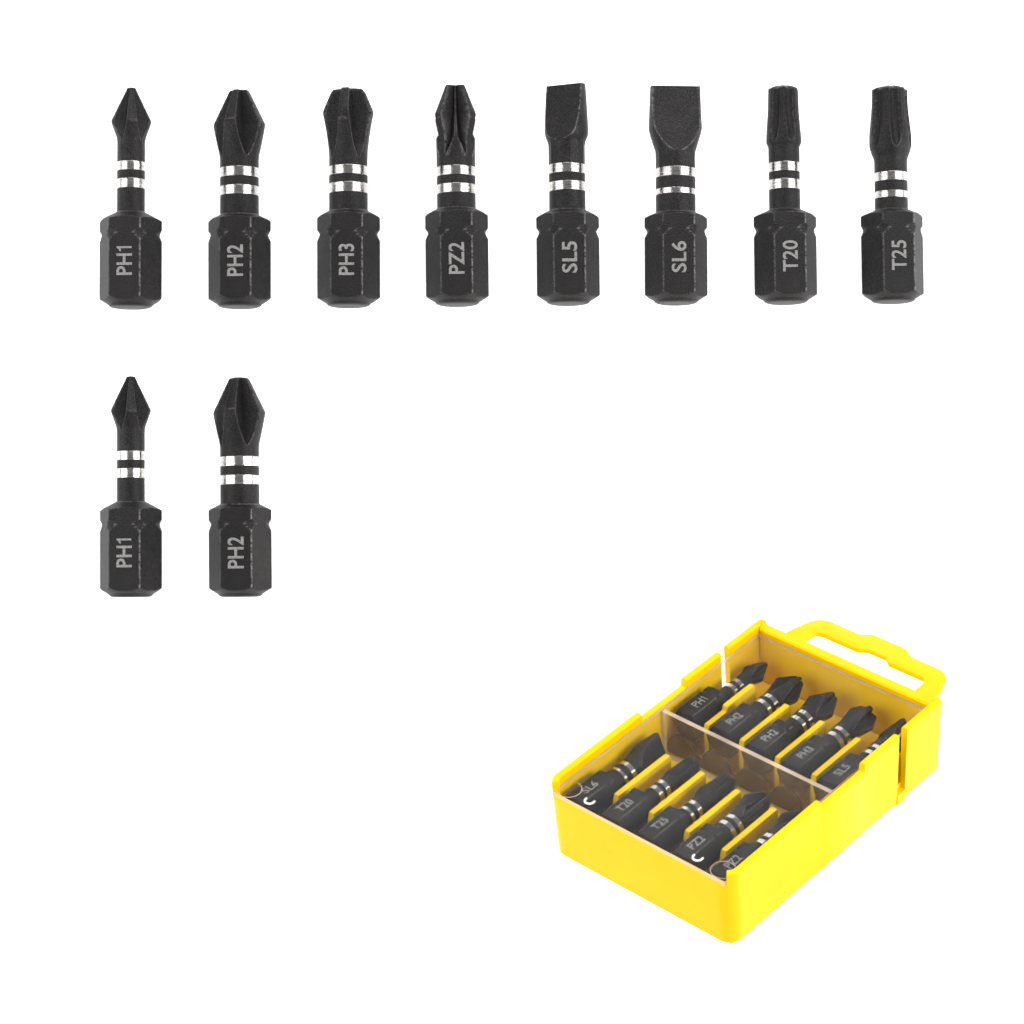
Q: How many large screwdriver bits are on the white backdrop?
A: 10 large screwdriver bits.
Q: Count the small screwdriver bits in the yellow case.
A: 10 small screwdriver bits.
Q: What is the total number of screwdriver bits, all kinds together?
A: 20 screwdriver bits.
